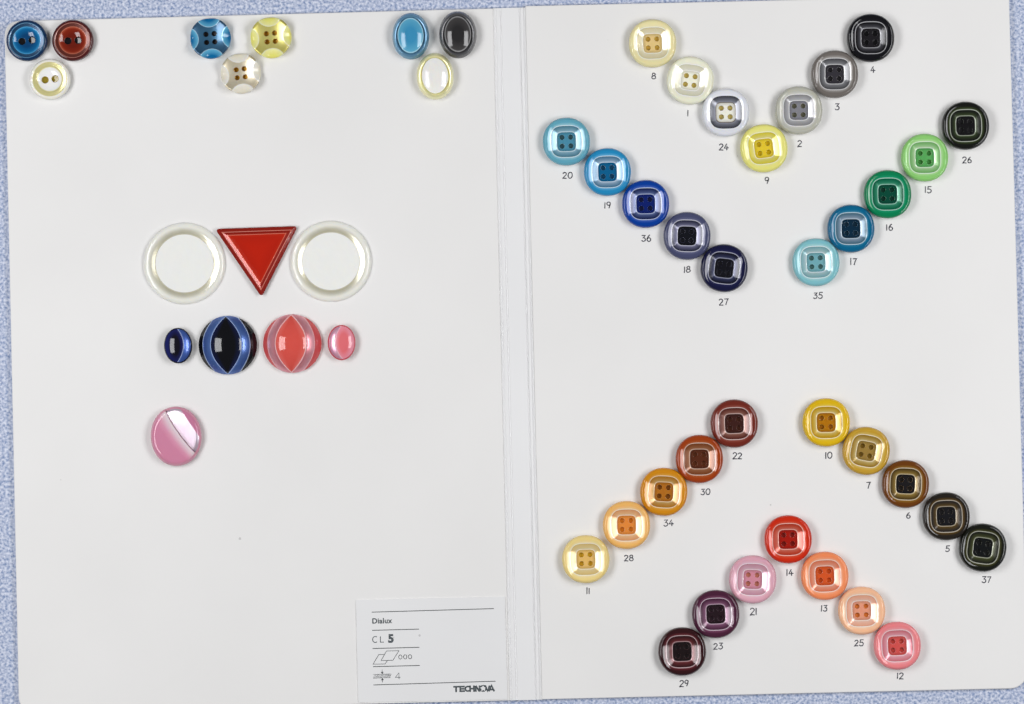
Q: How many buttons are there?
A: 51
